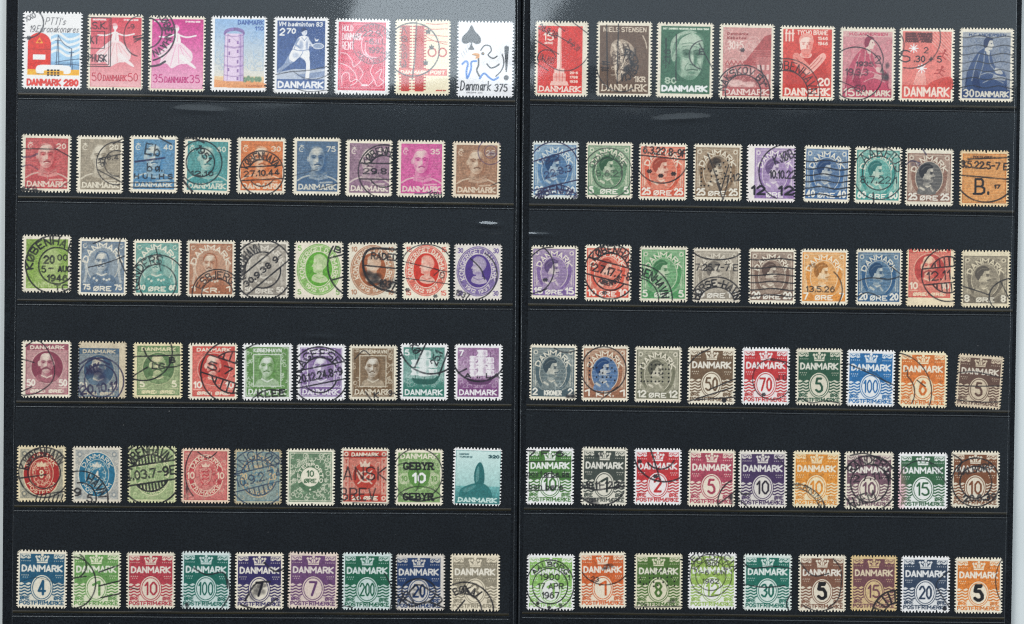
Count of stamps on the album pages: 106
